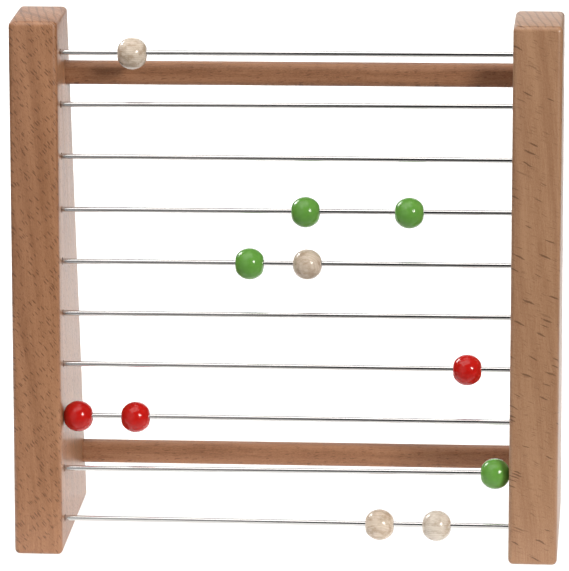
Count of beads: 11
